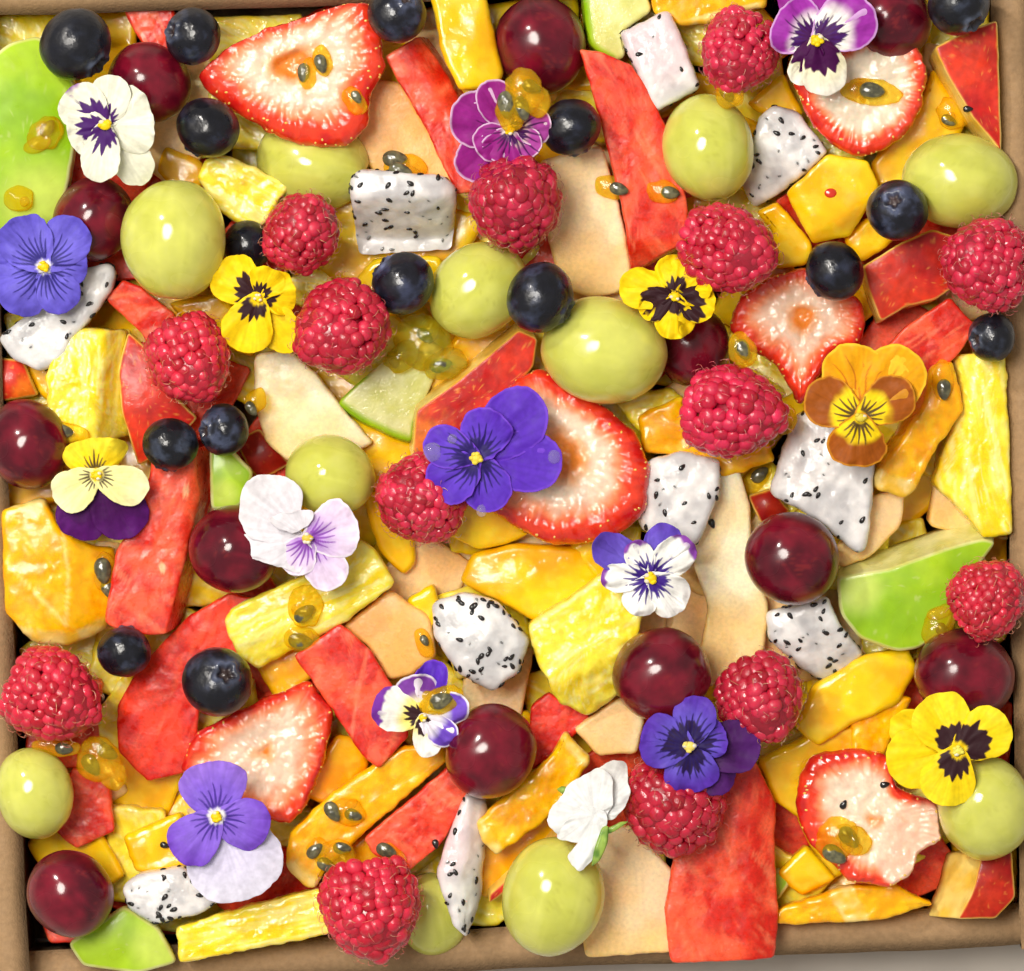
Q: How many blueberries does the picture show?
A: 16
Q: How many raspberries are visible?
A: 14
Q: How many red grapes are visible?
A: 12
